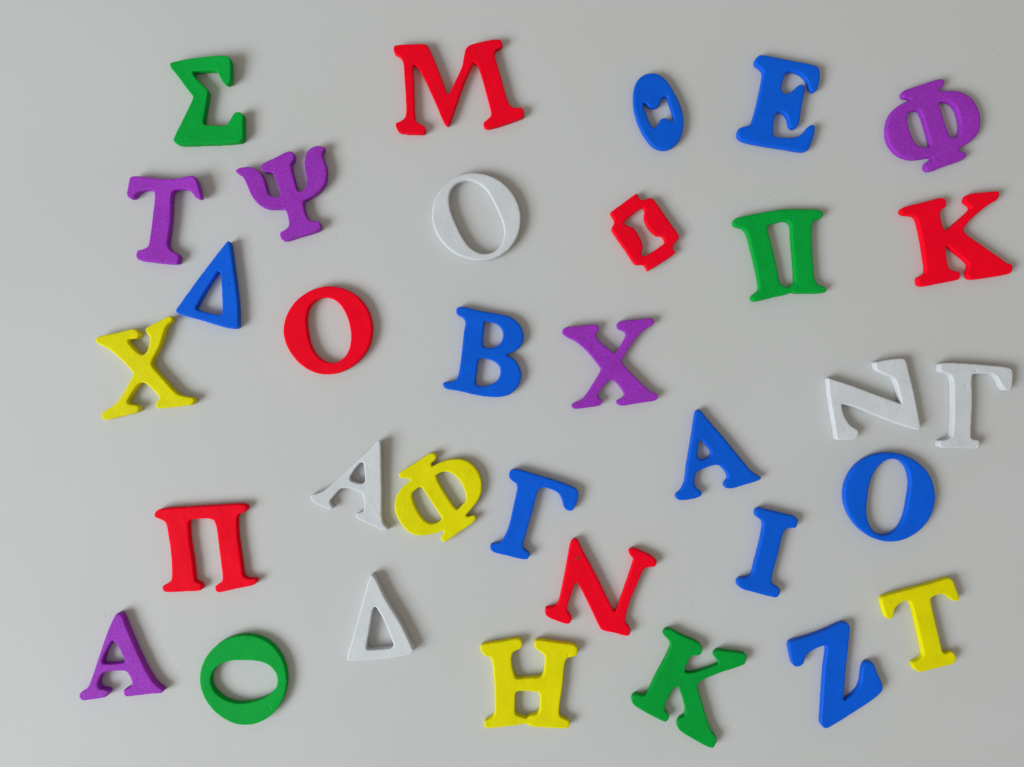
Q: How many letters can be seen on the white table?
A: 33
